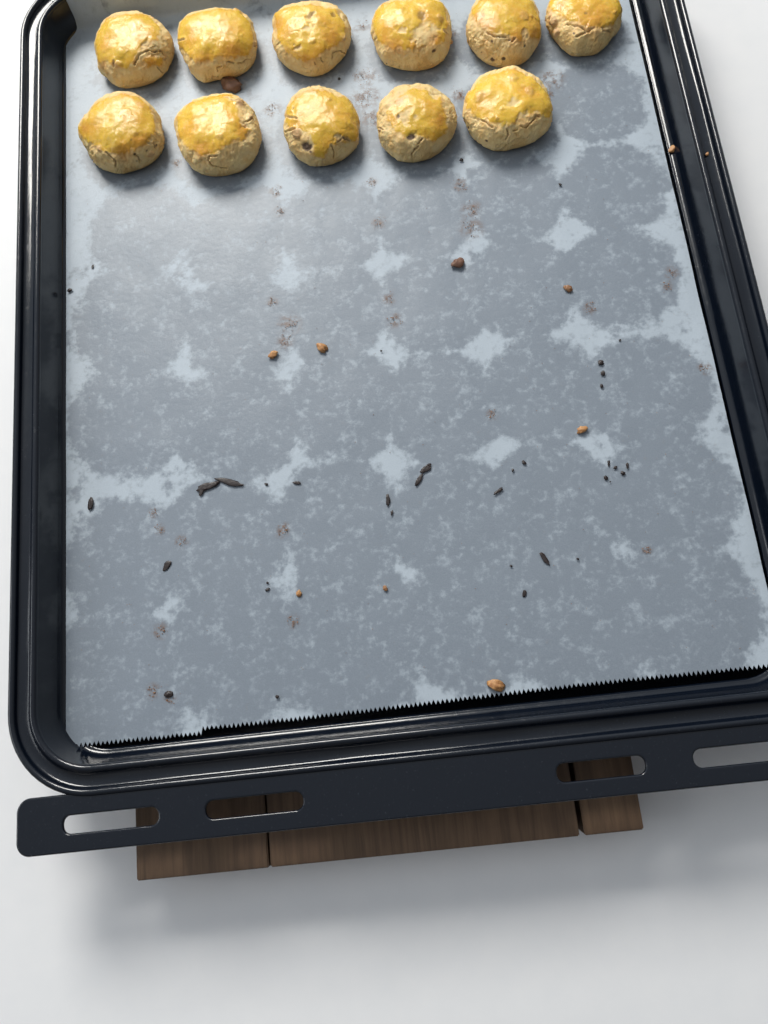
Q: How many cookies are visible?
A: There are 11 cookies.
